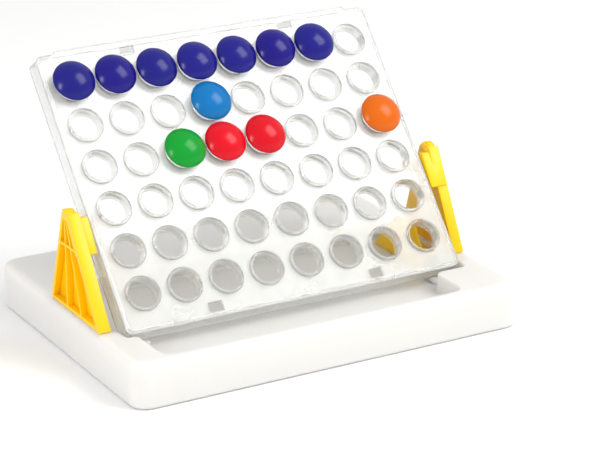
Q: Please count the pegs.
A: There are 12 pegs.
